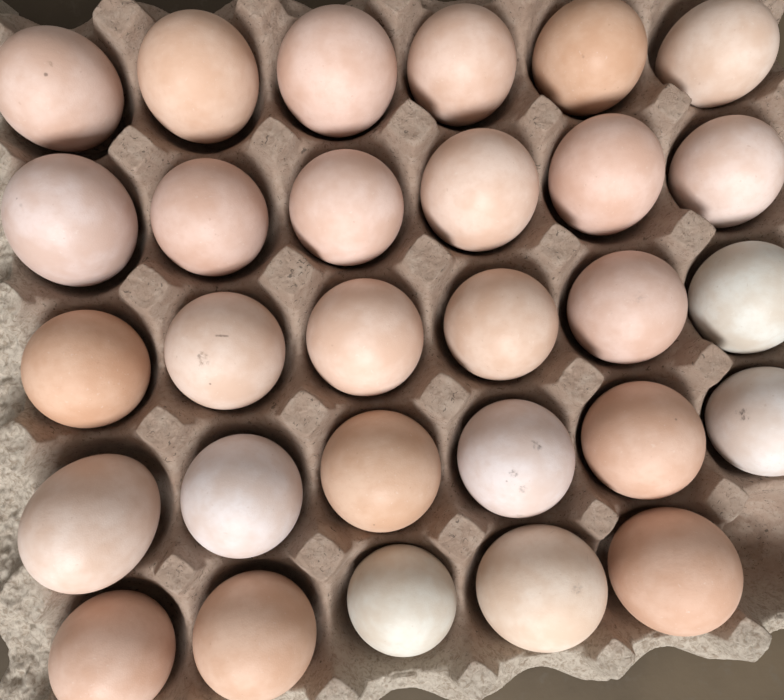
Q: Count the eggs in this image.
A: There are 29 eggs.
